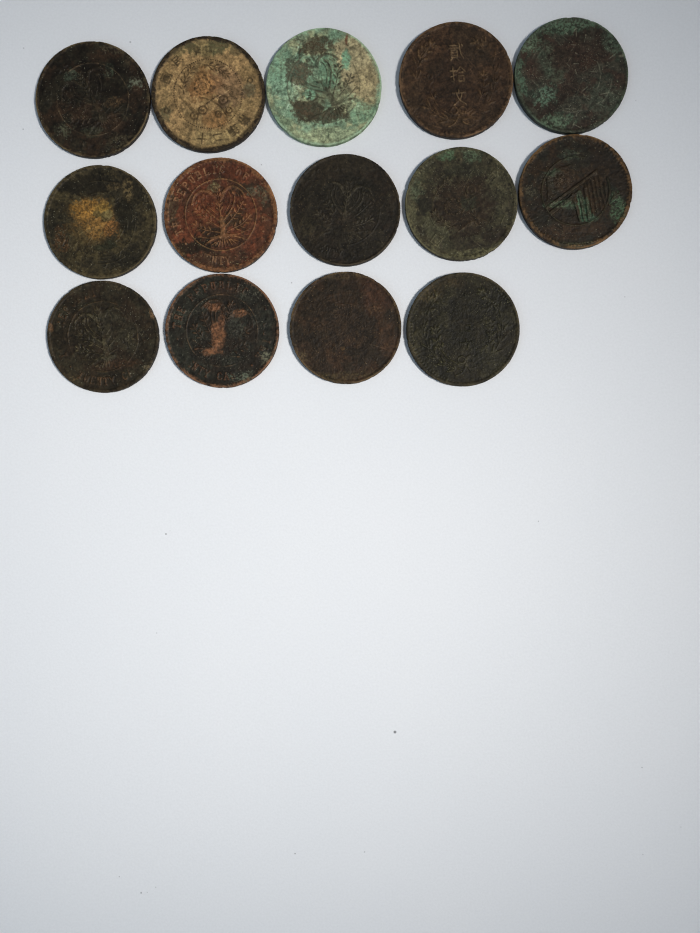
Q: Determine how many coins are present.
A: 14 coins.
